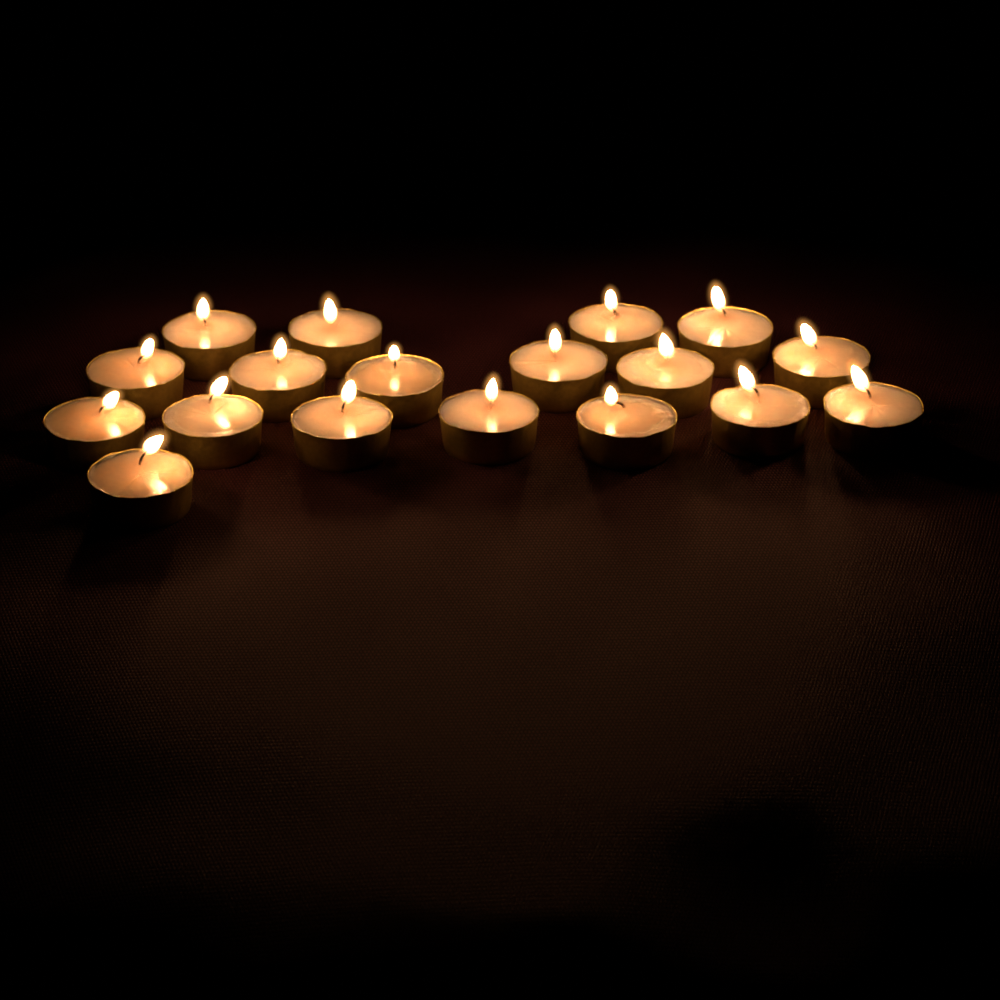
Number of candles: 18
